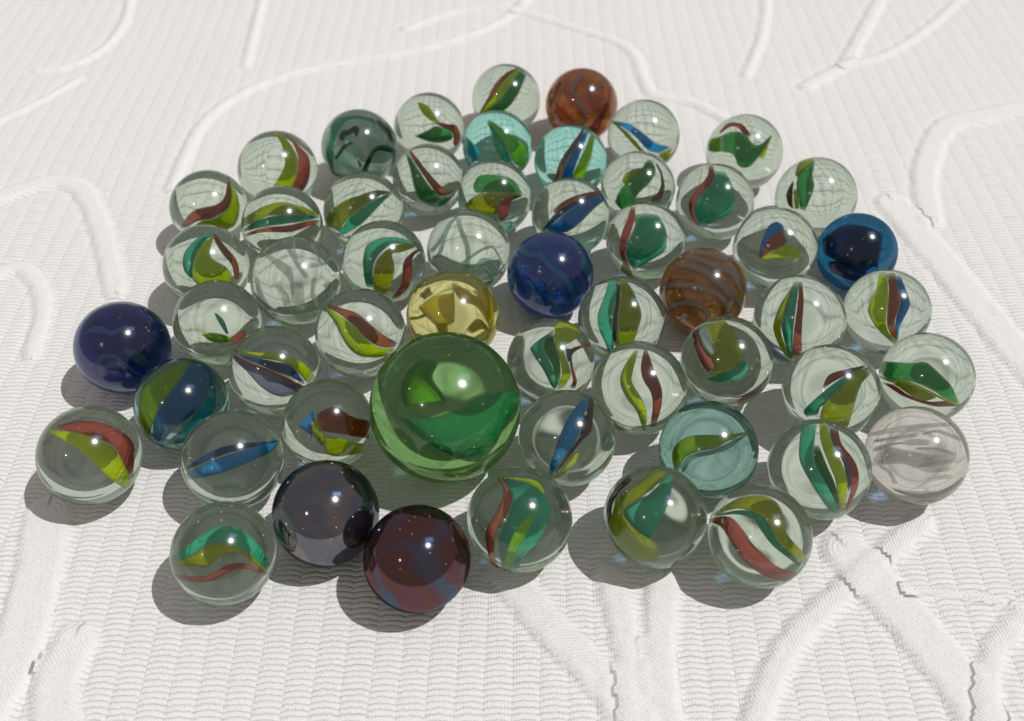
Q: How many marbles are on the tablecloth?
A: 55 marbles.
